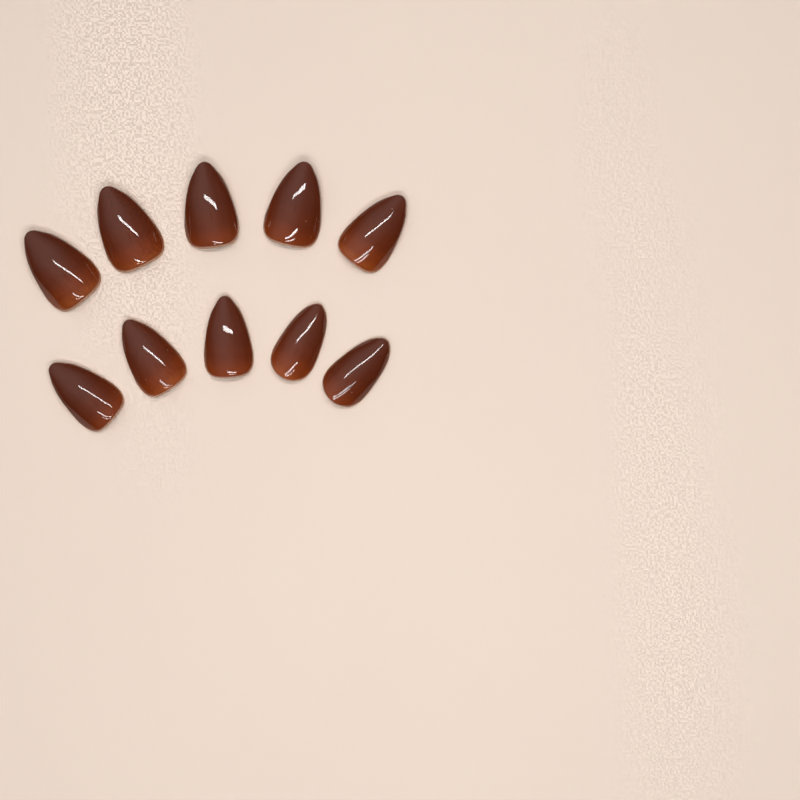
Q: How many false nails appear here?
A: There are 10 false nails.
